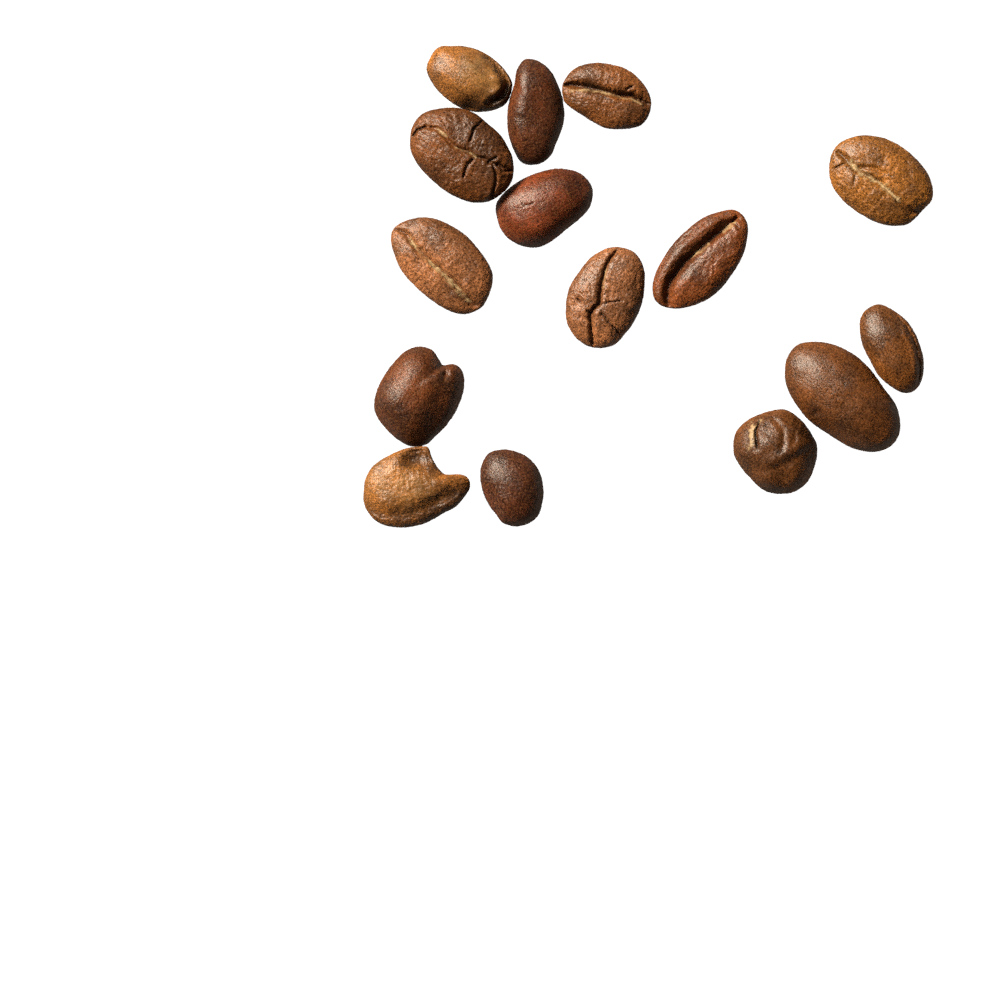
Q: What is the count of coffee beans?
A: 15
